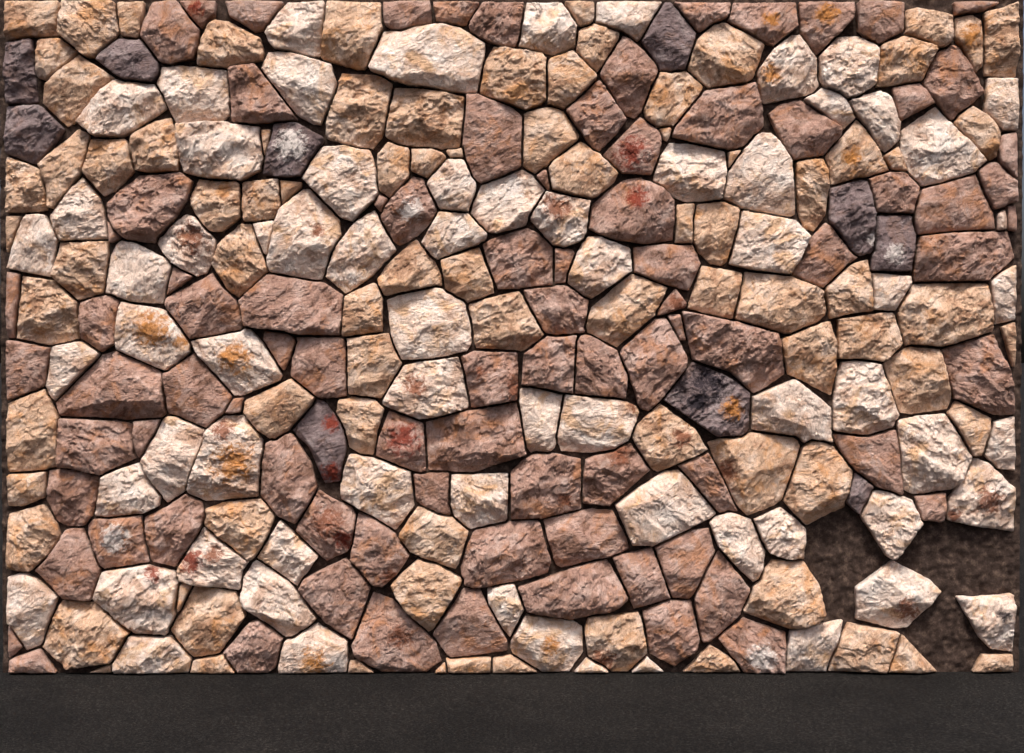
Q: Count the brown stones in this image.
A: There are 87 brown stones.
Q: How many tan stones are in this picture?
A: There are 85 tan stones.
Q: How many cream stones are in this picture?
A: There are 68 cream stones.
